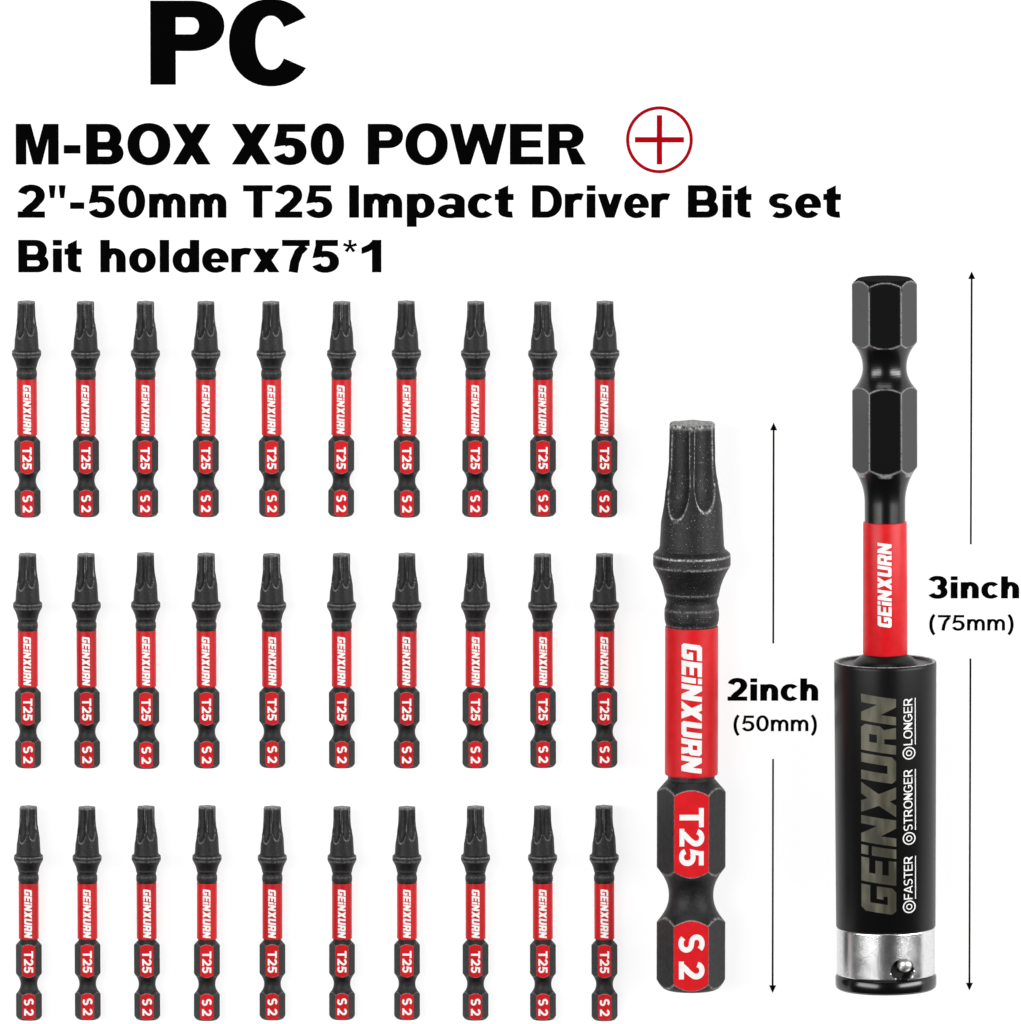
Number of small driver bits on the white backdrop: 30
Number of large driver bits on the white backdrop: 1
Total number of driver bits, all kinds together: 31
